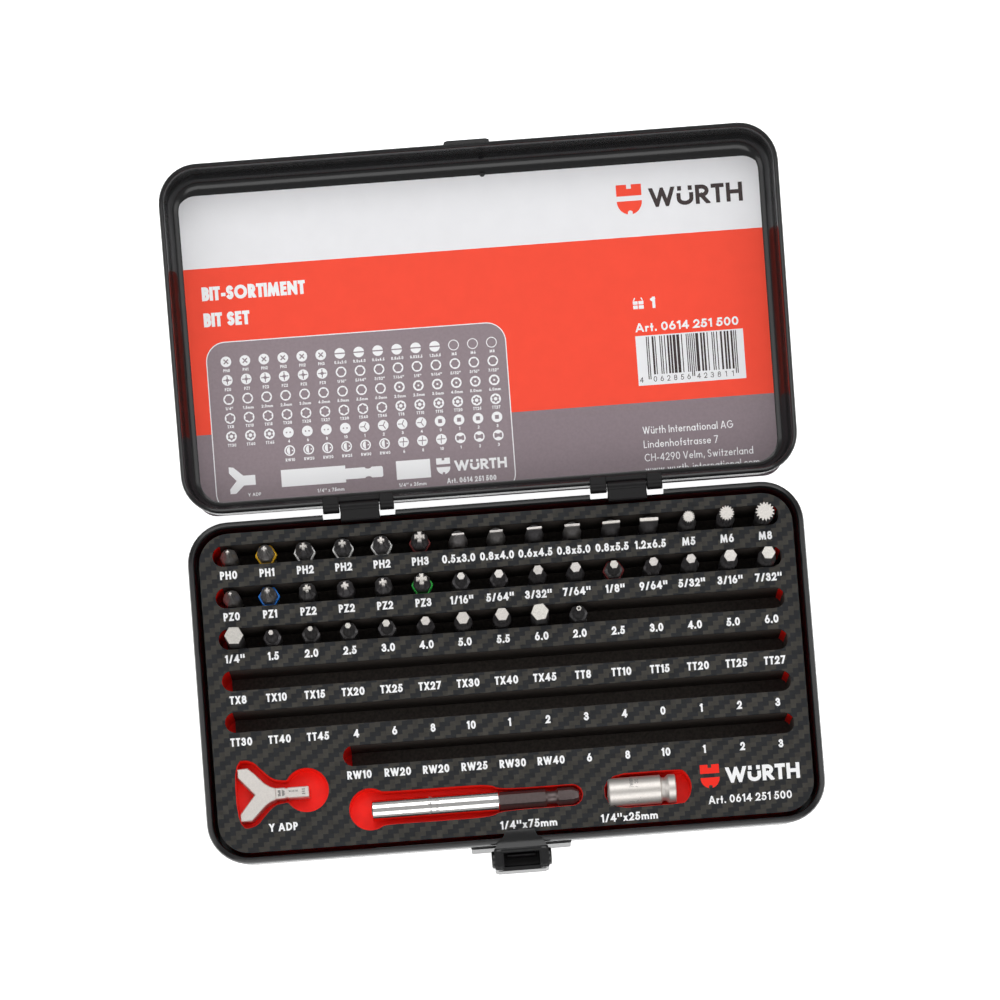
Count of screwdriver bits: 40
